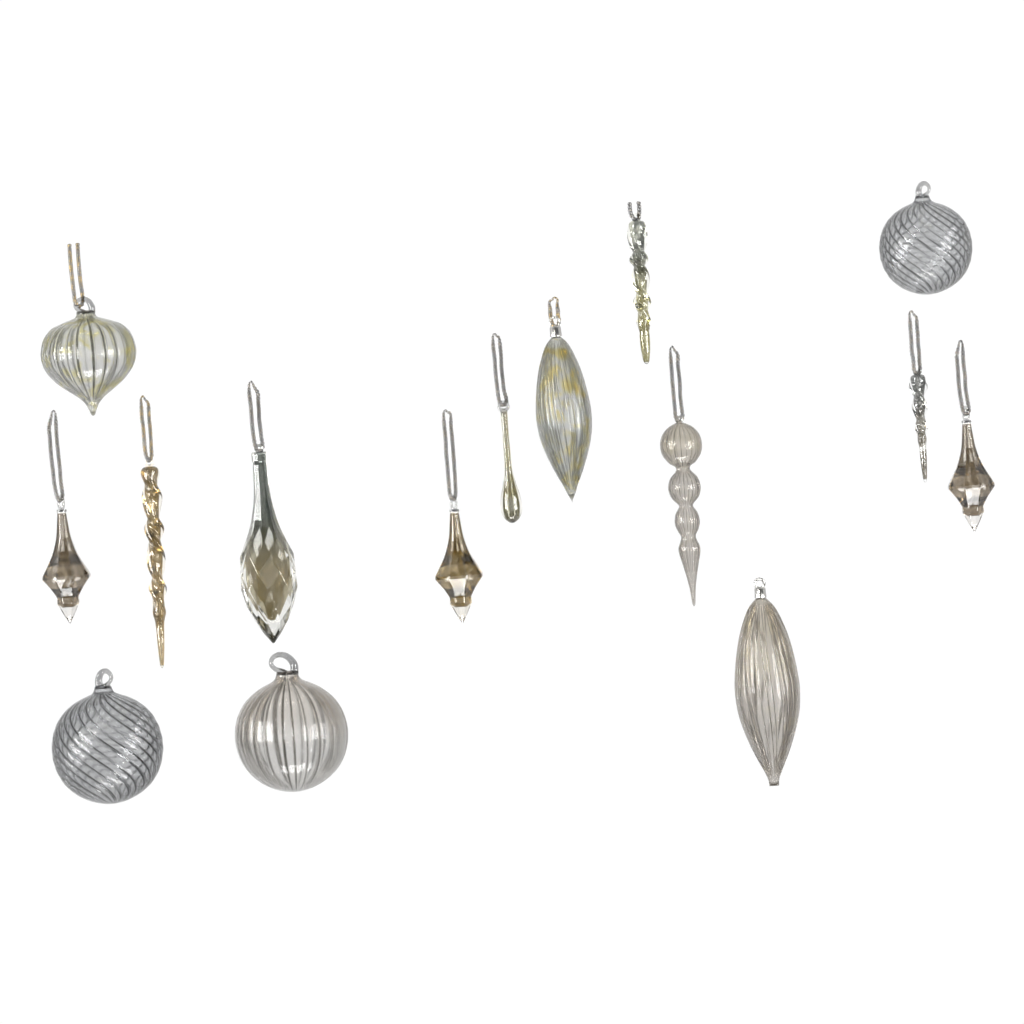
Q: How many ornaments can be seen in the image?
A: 15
